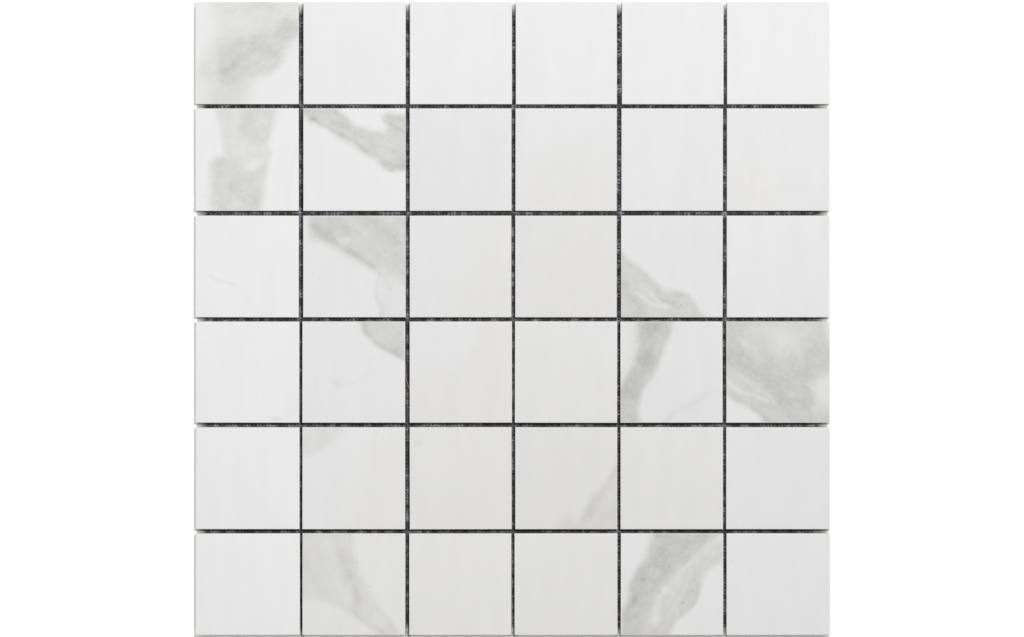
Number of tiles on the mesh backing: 36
